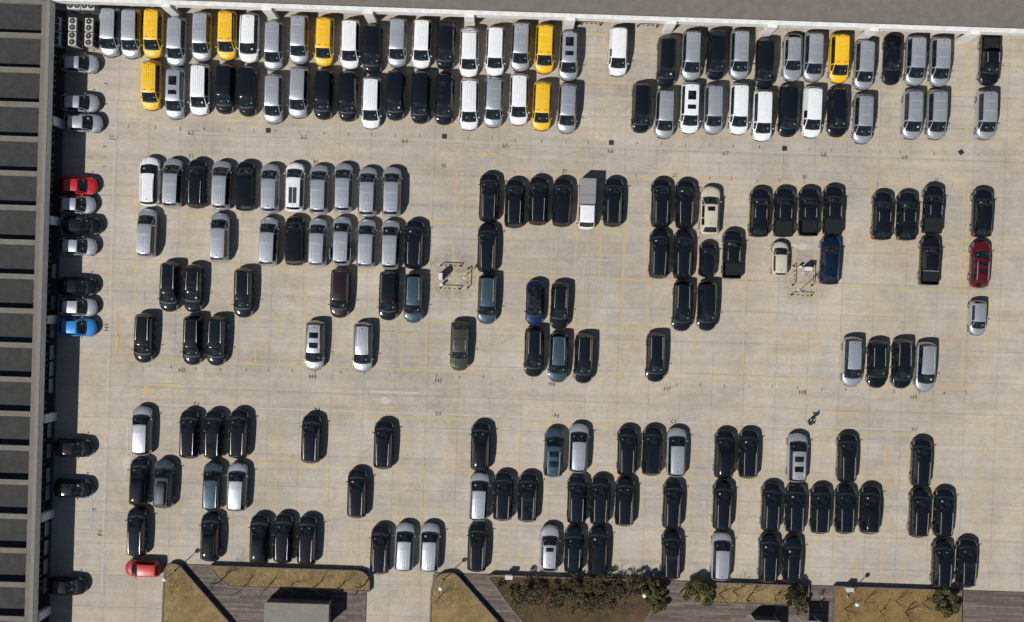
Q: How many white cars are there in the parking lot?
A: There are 16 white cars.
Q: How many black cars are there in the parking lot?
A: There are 104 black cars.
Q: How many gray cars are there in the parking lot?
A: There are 62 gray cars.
